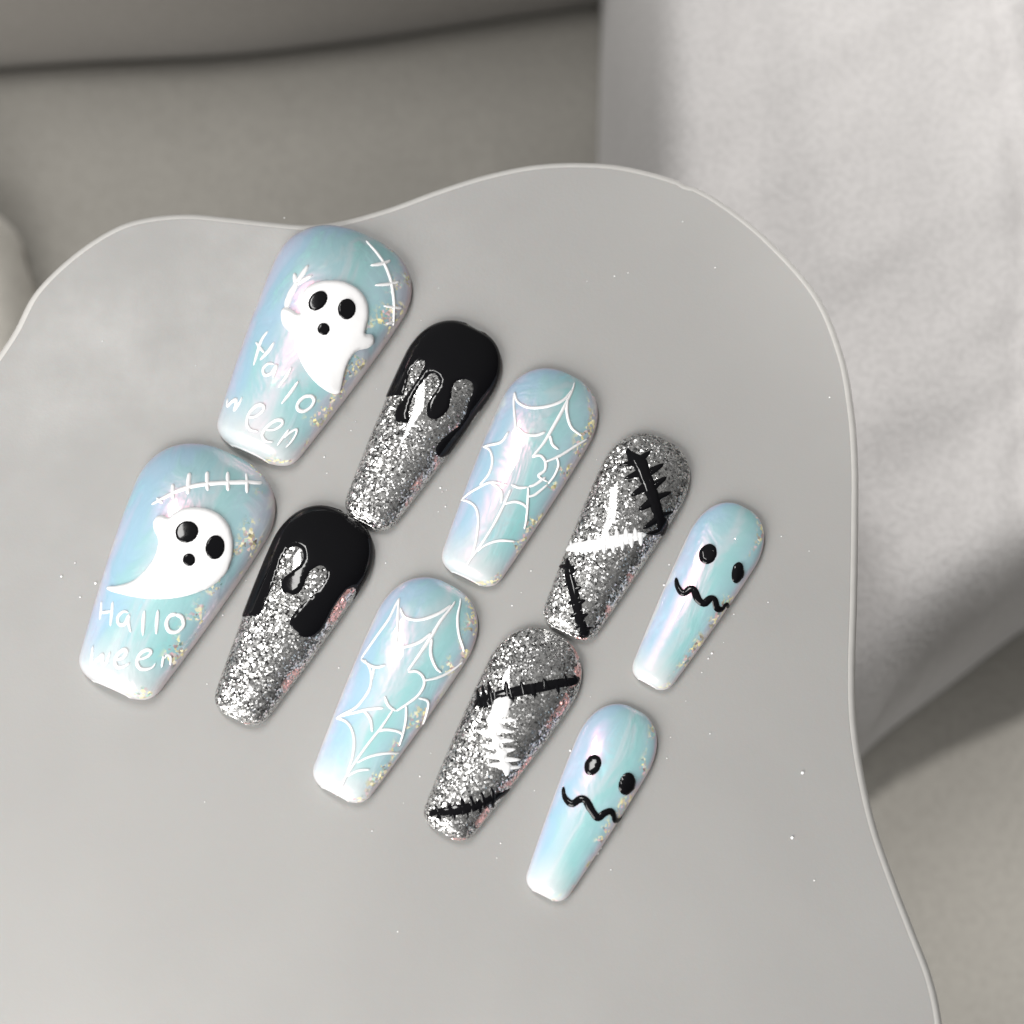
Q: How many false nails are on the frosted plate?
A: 10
